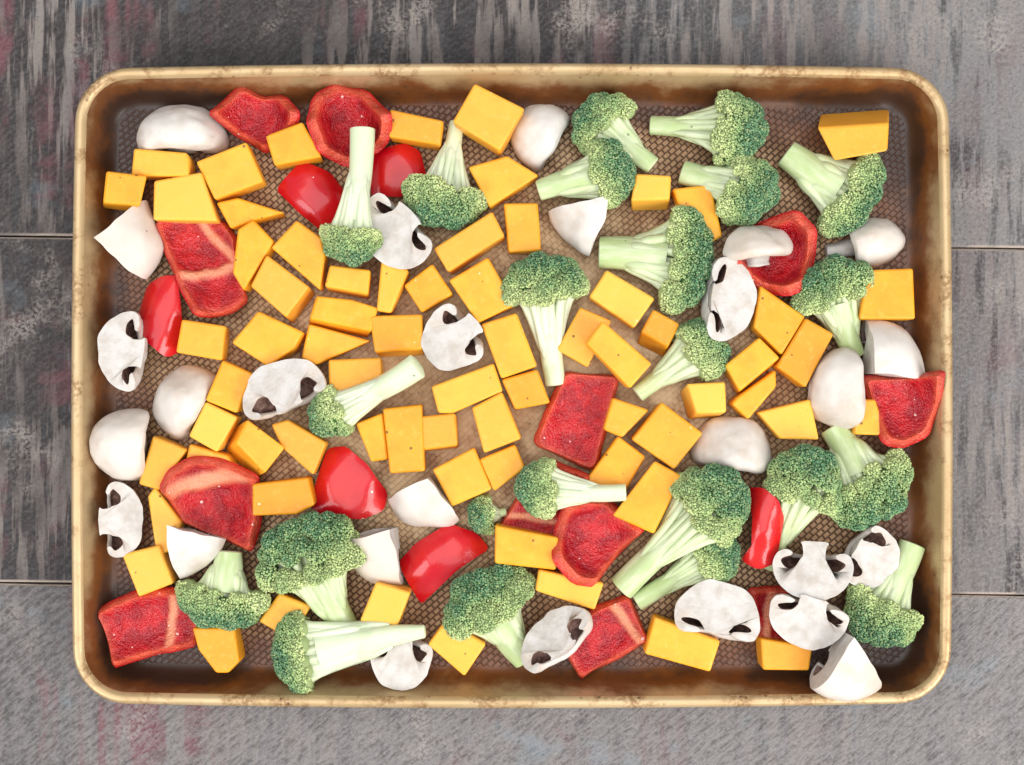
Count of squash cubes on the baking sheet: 69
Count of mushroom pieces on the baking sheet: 27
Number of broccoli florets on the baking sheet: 23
